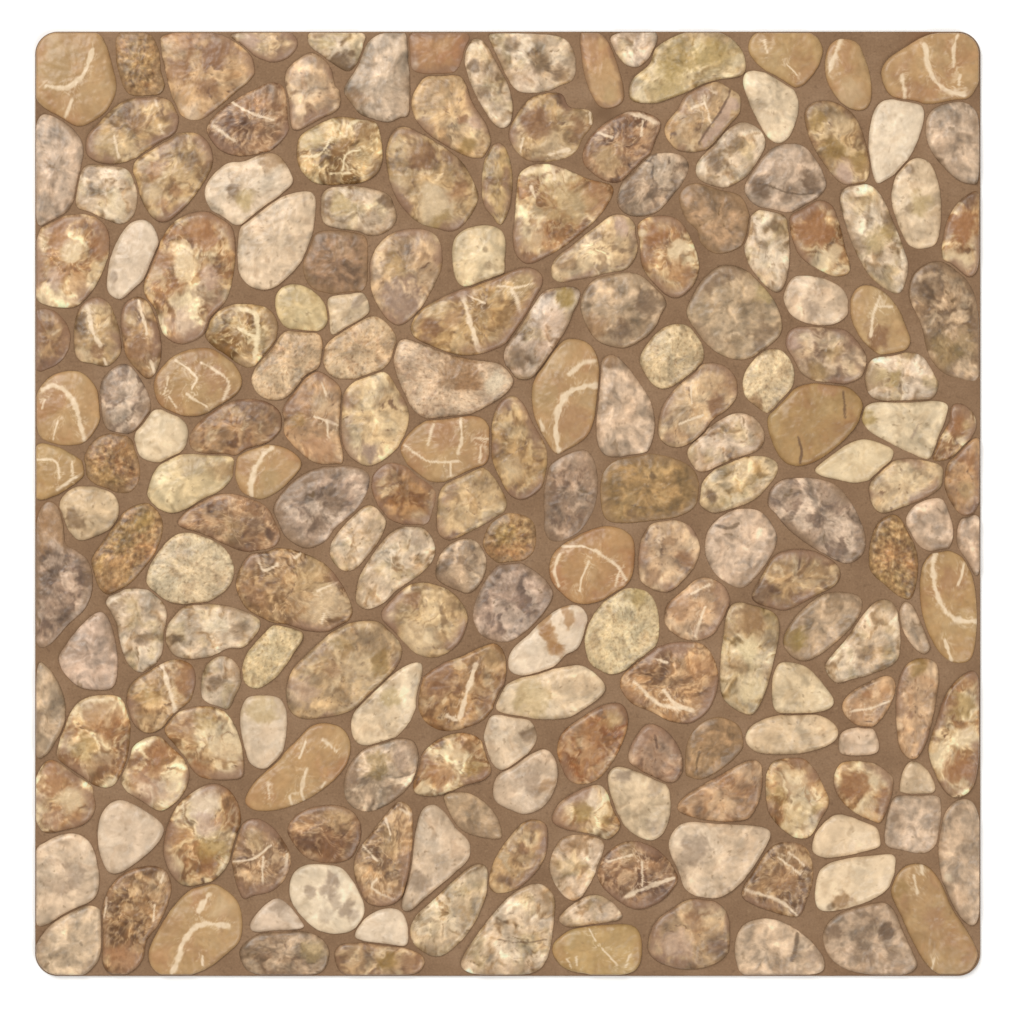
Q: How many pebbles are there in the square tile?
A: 200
